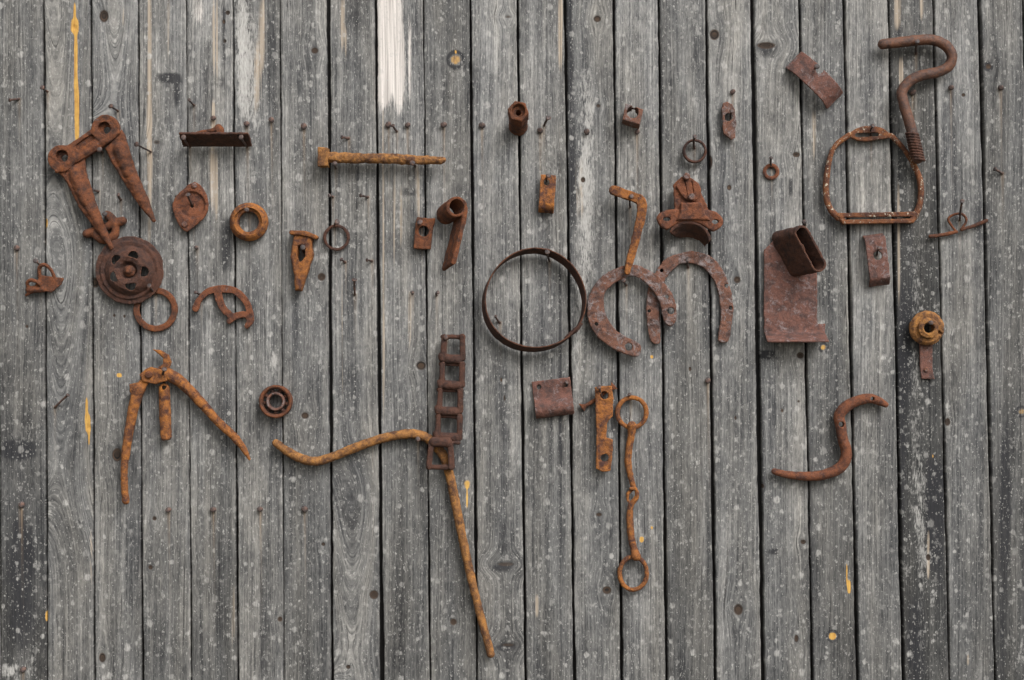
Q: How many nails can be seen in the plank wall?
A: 79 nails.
